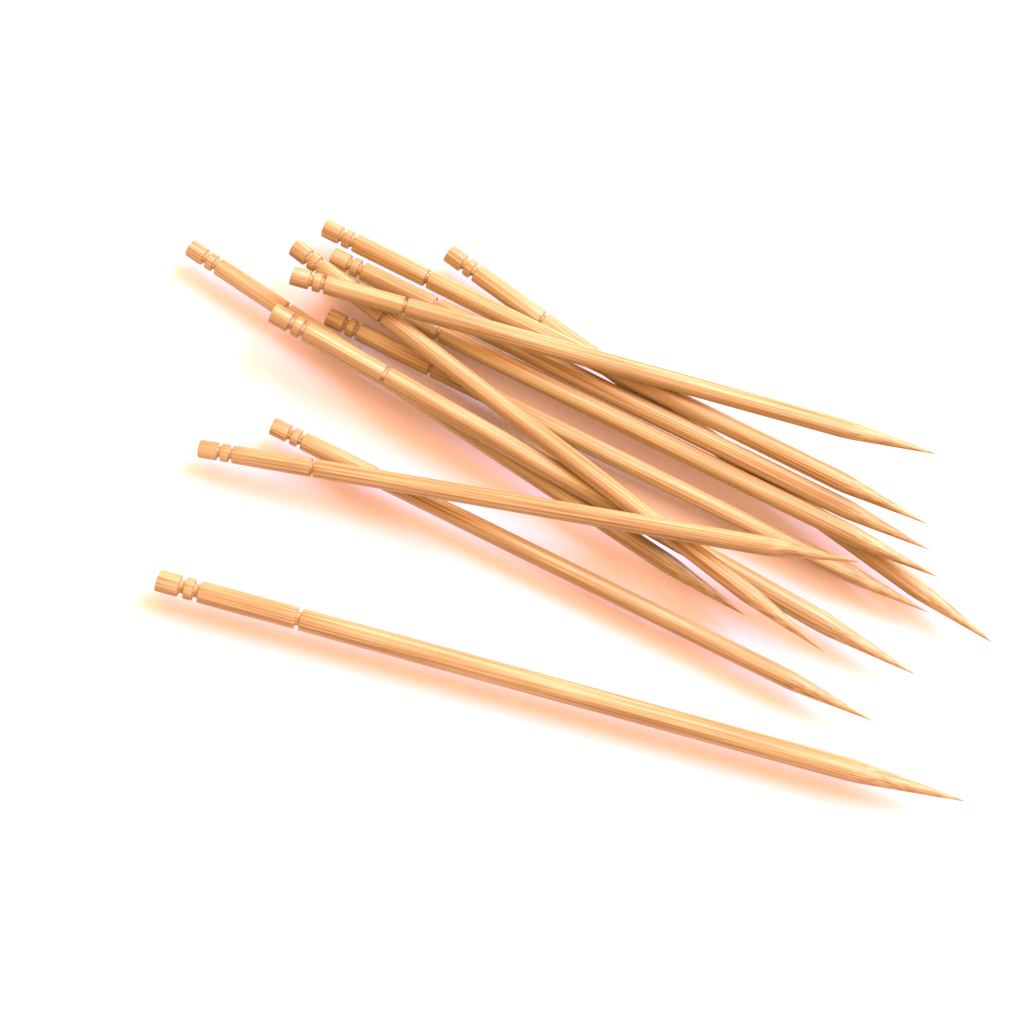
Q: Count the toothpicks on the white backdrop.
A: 12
